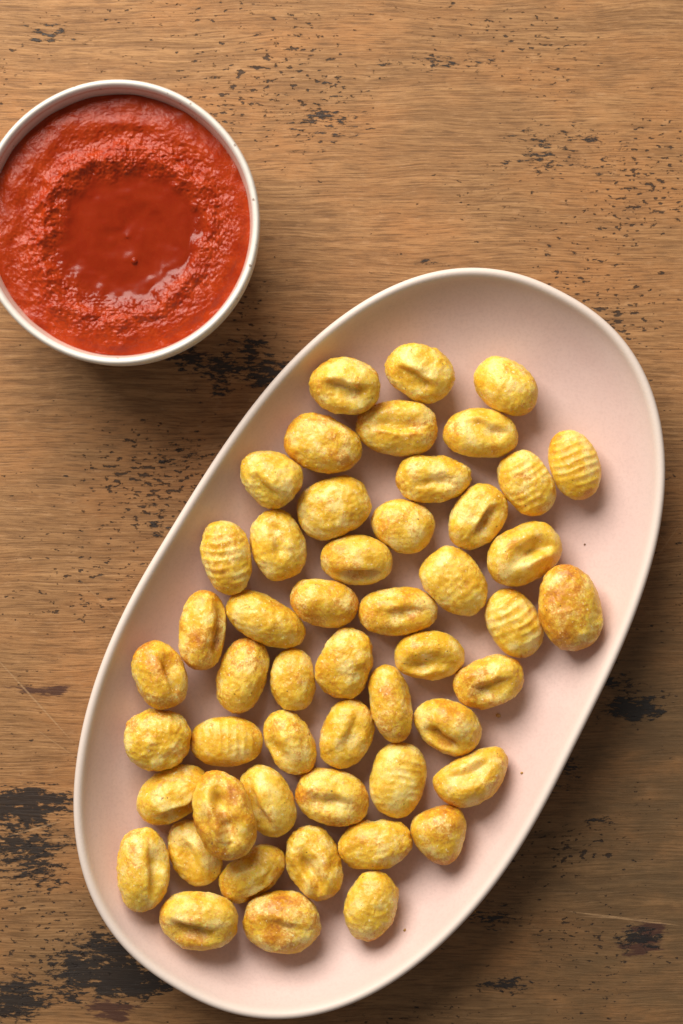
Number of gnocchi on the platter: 51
